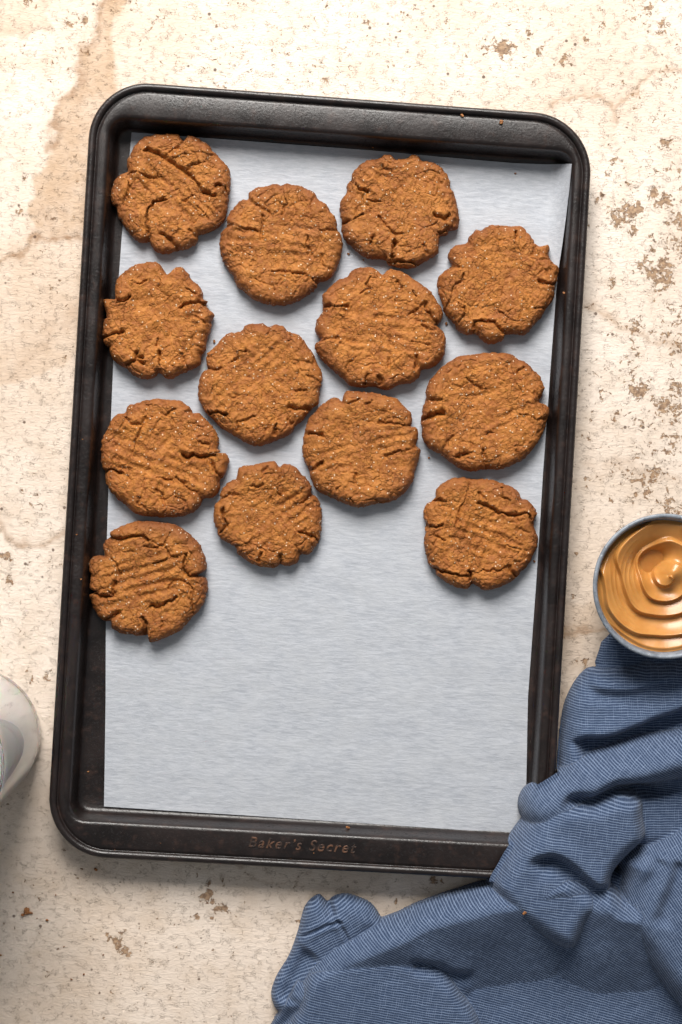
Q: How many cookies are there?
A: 13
